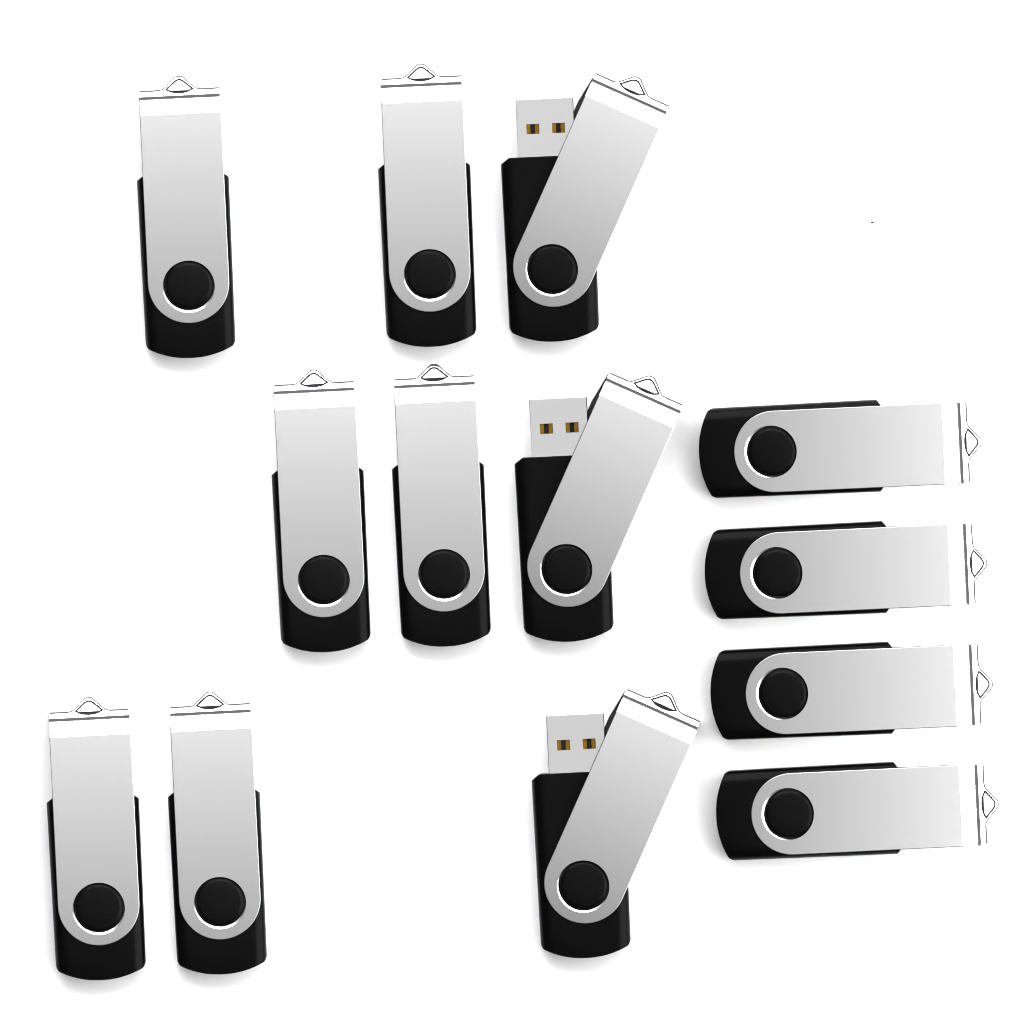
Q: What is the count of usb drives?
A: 13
